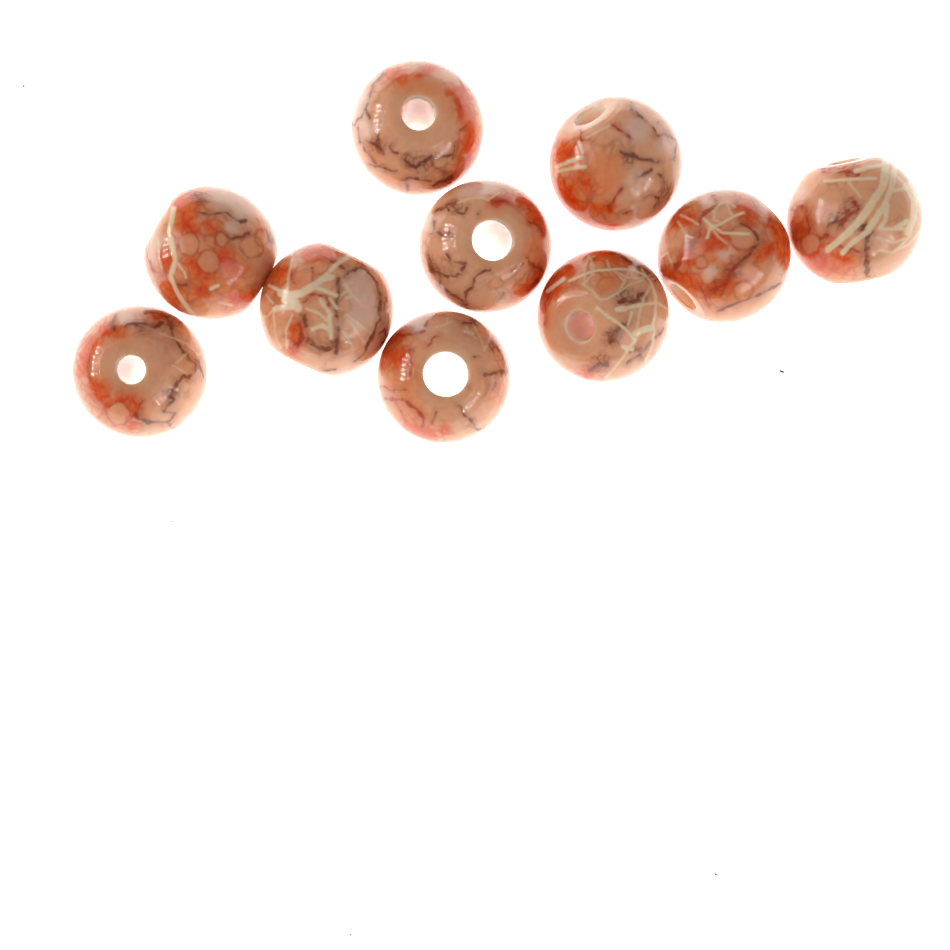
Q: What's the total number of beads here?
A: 10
